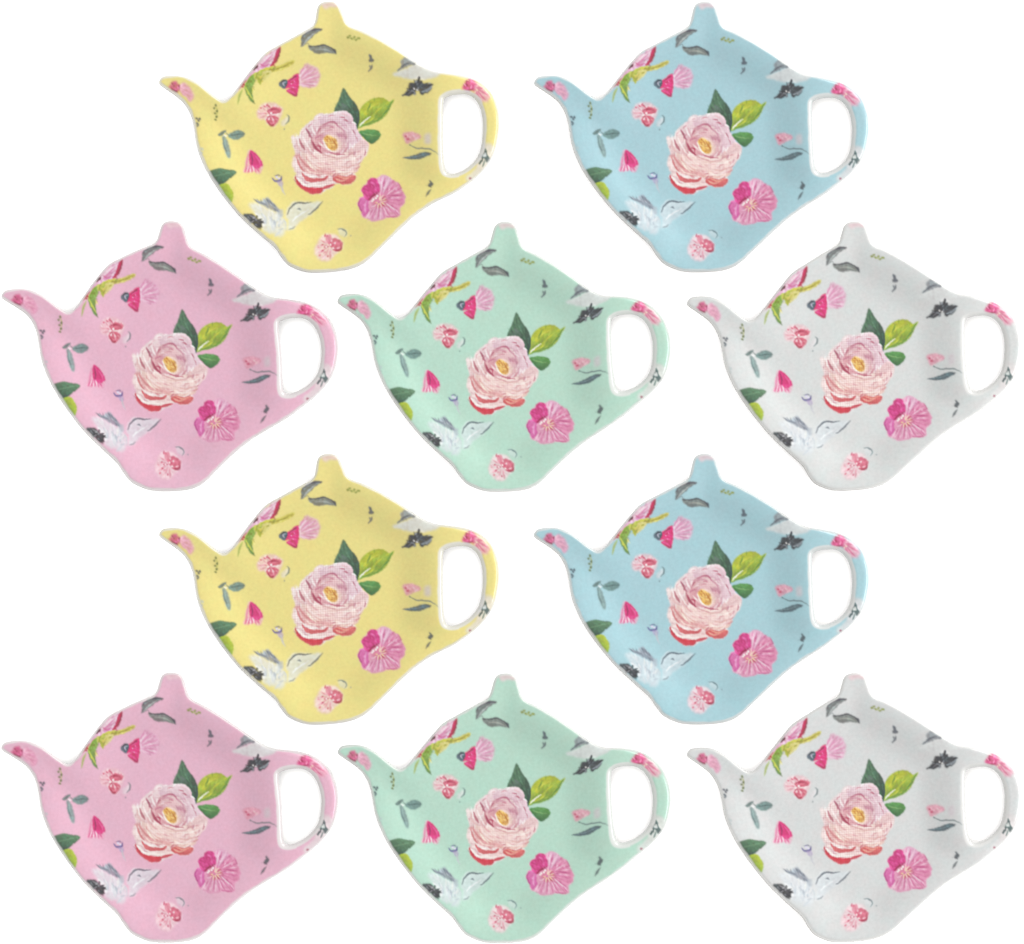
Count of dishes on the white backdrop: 10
